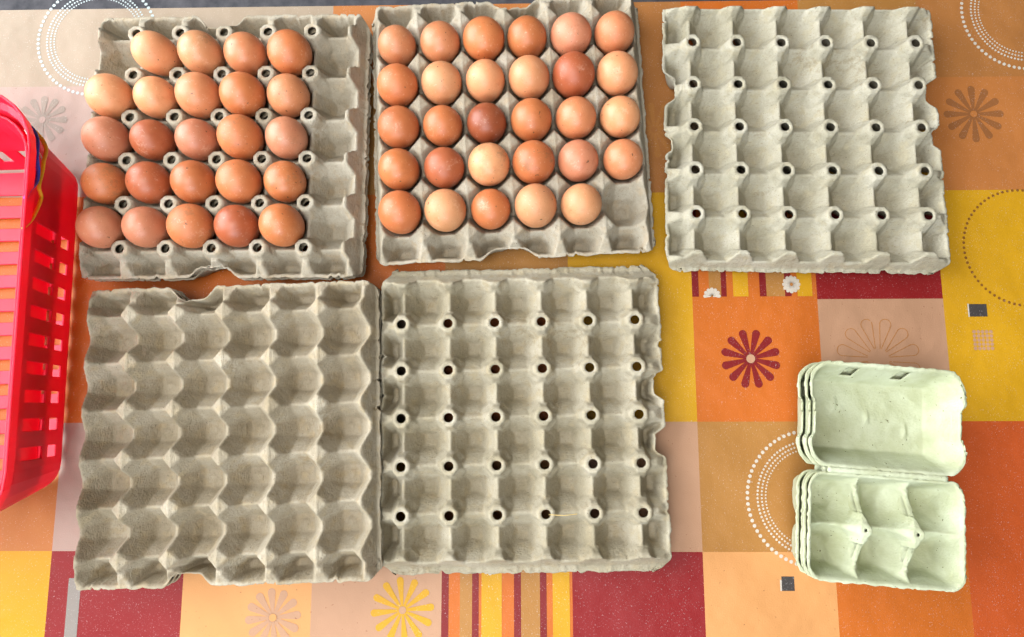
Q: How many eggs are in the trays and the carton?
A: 53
